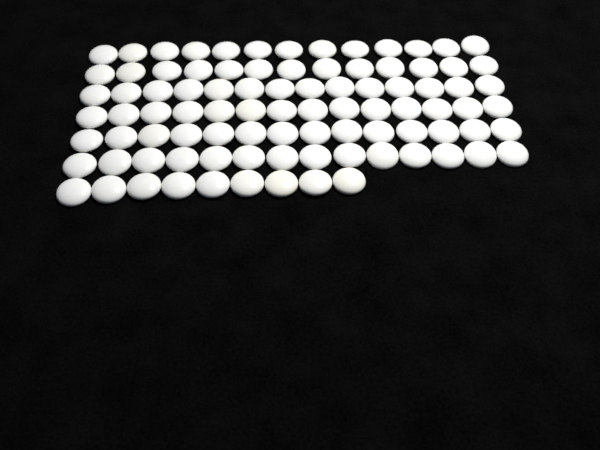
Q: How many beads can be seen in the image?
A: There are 91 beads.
